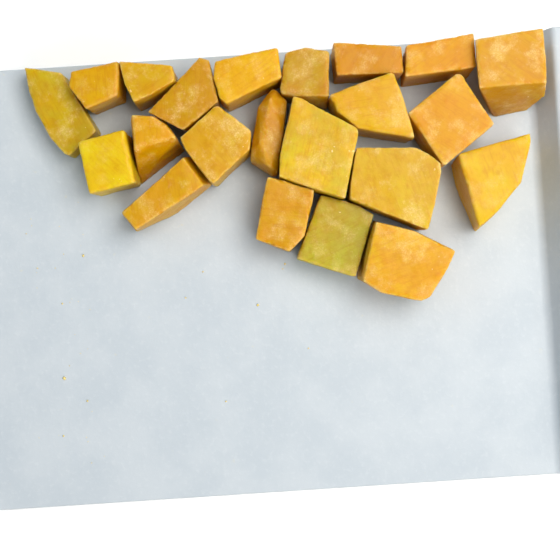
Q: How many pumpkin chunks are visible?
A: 22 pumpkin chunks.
